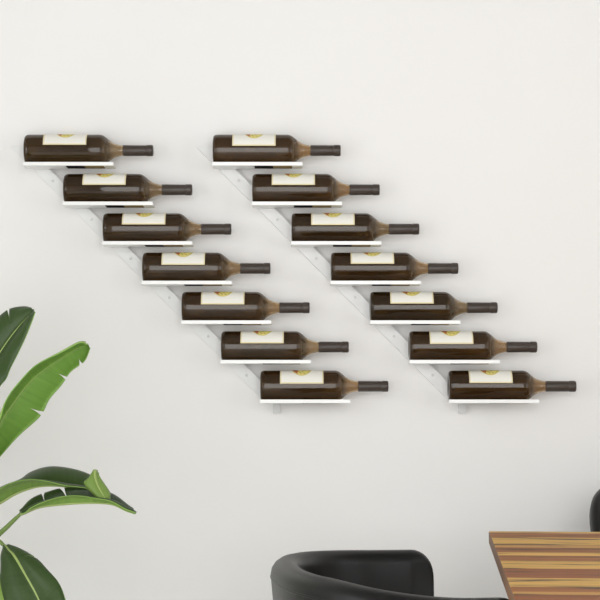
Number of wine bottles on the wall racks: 14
